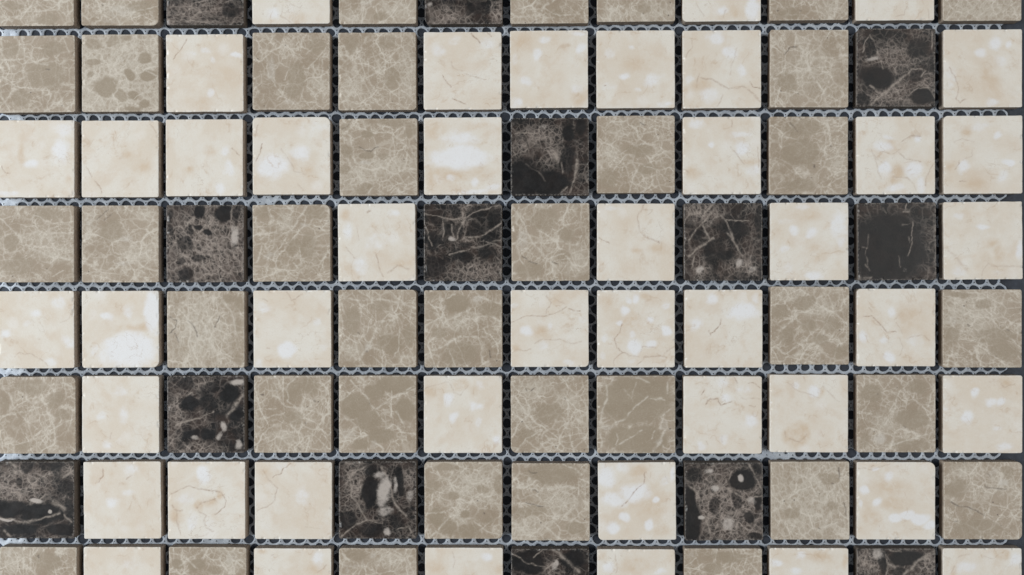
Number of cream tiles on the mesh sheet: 44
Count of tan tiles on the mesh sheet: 38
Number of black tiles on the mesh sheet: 14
